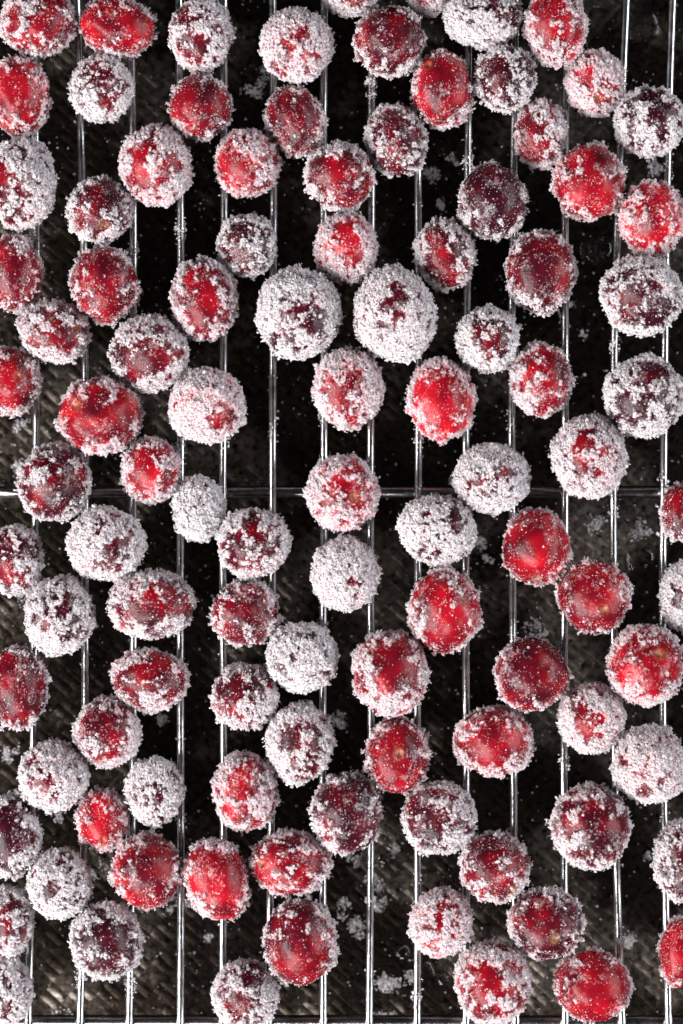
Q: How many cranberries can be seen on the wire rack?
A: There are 103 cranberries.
